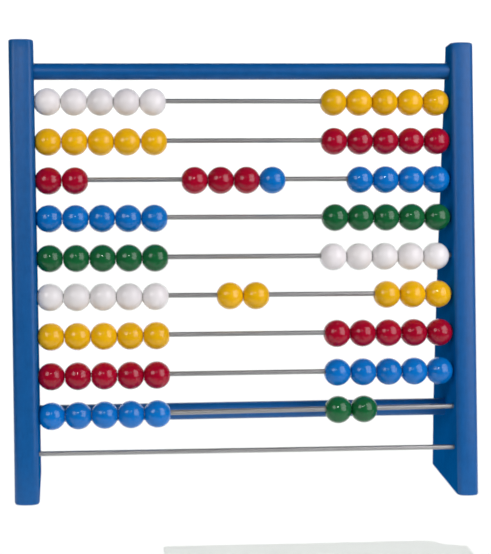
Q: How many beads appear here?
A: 87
